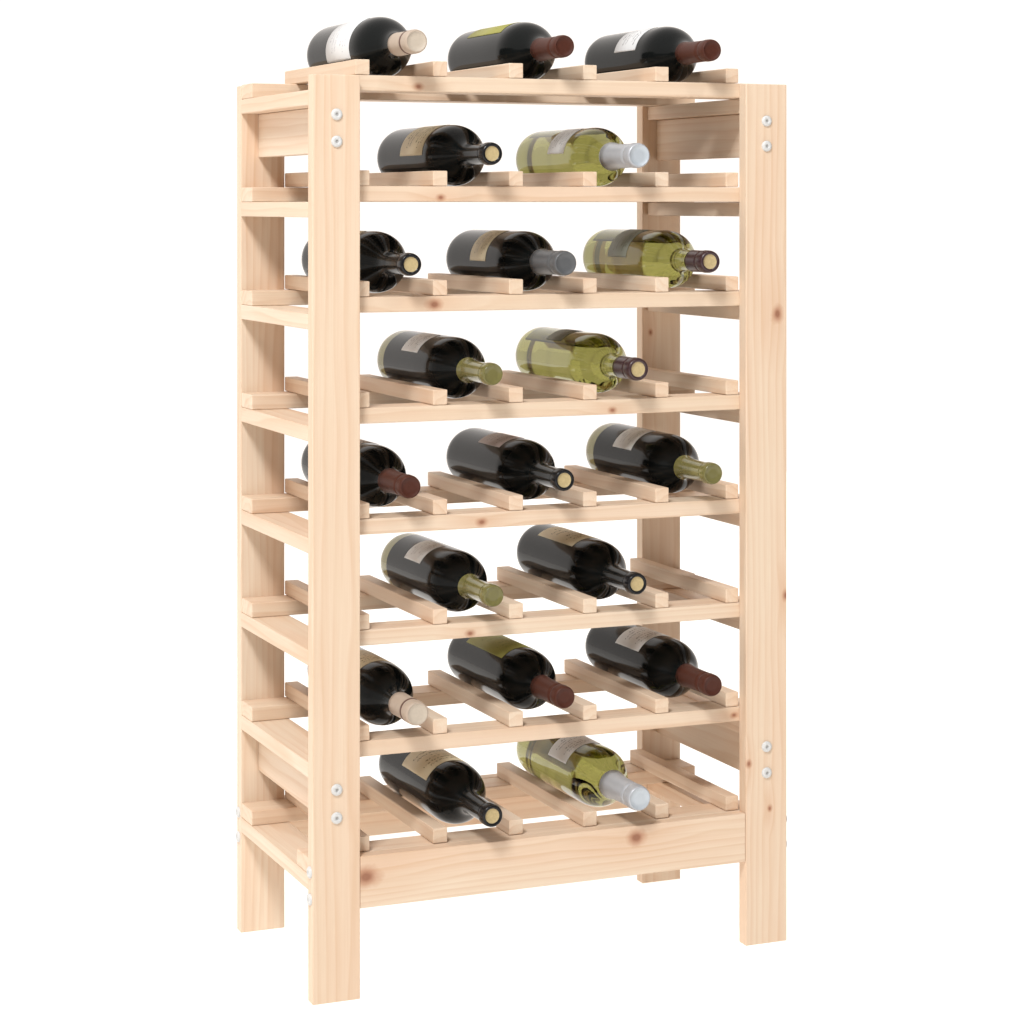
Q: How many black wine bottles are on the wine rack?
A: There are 16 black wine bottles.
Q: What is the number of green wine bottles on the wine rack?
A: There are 4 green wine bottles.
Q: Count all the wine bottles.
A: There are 20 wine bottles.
